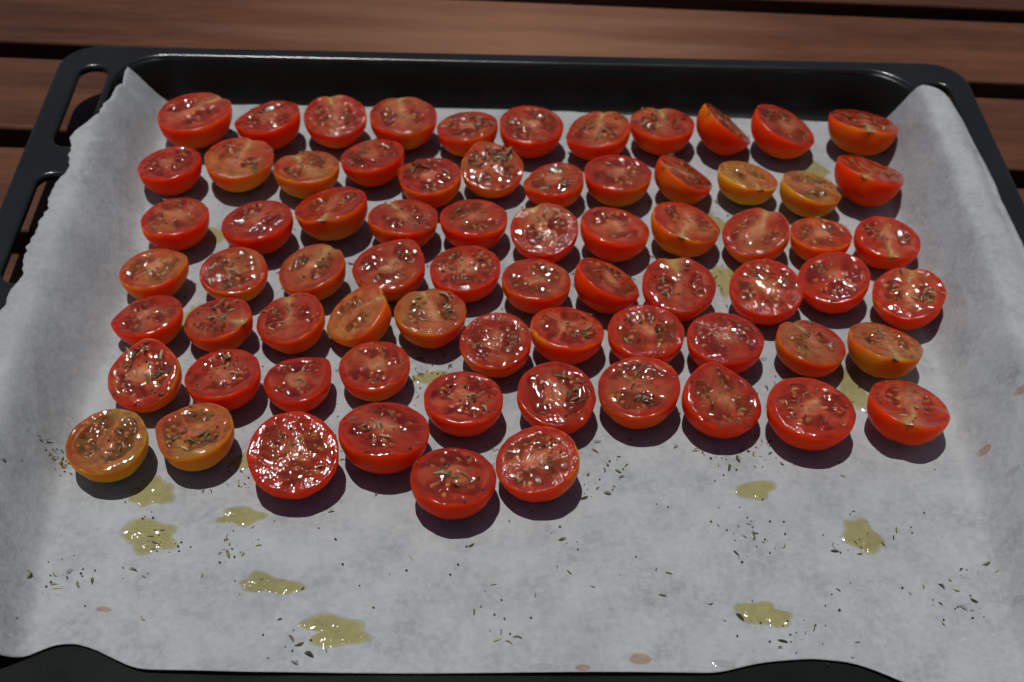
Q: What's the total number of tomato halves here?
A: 72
